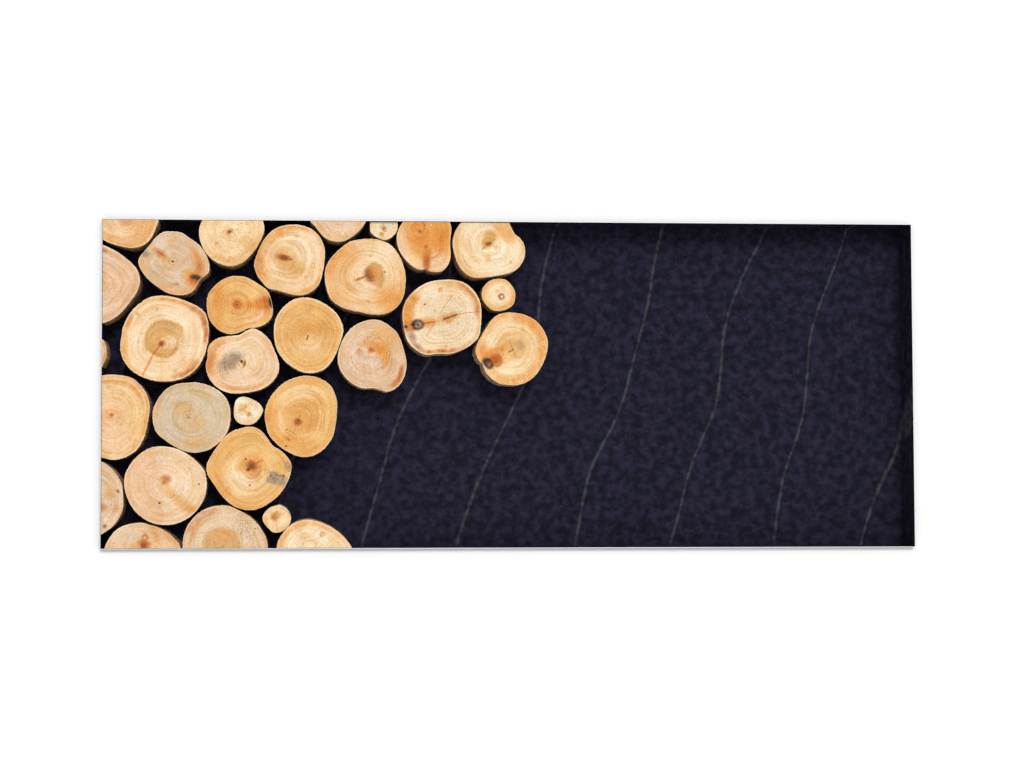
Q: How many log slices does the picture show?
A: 30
